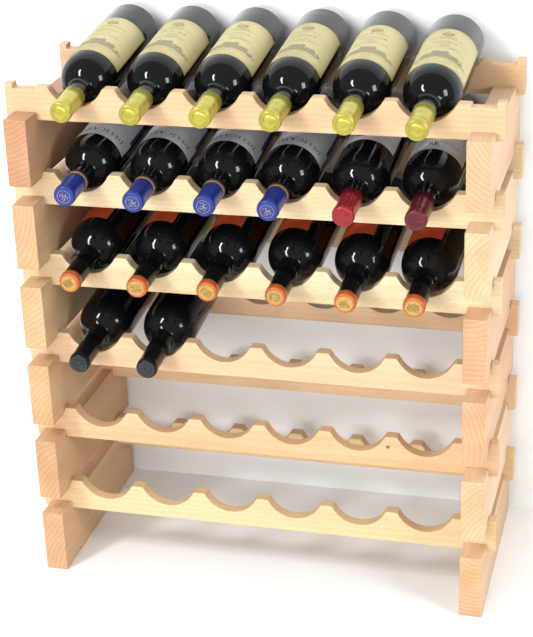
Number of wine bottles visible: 20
